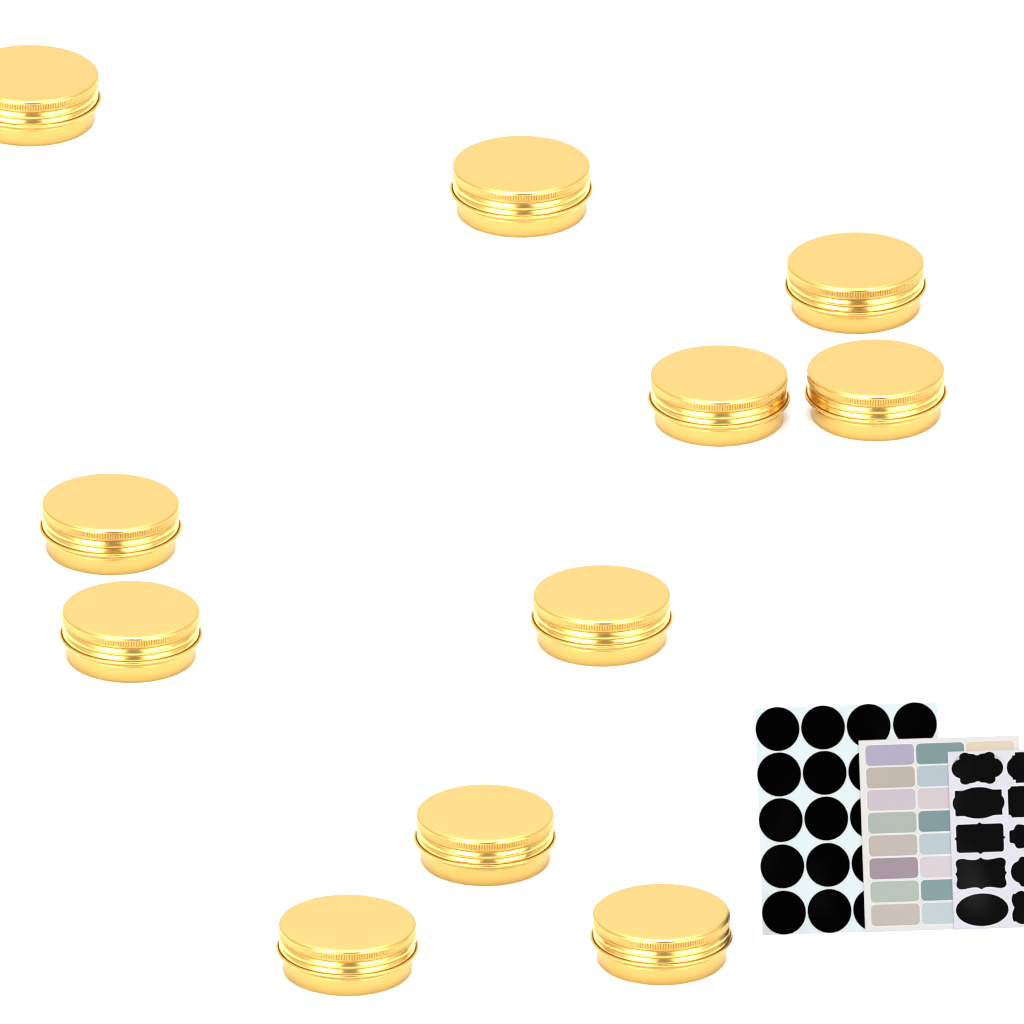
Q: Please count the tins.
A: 11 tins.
